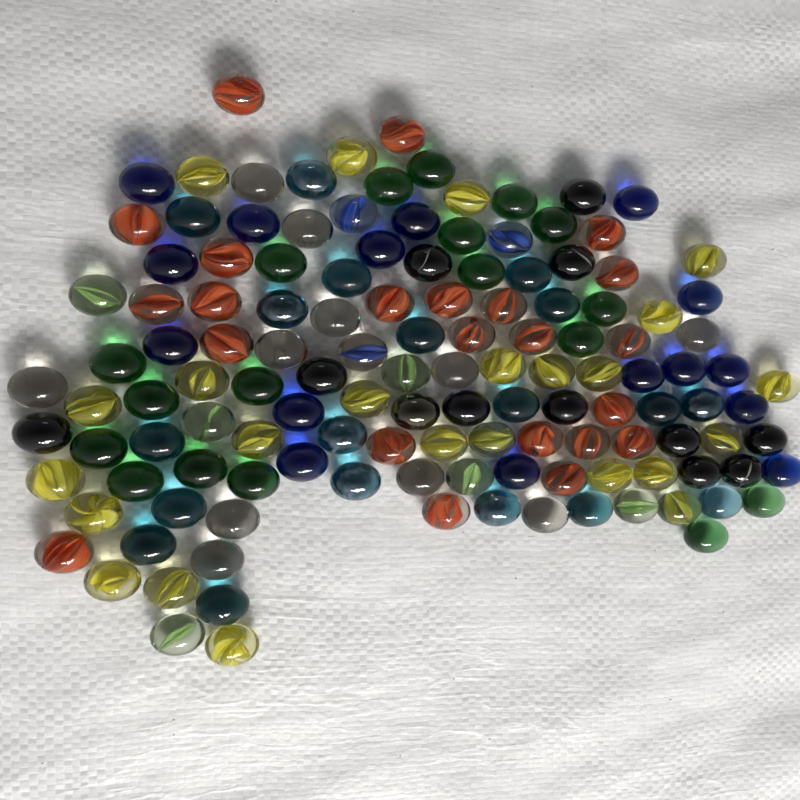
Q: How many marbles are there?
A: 132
